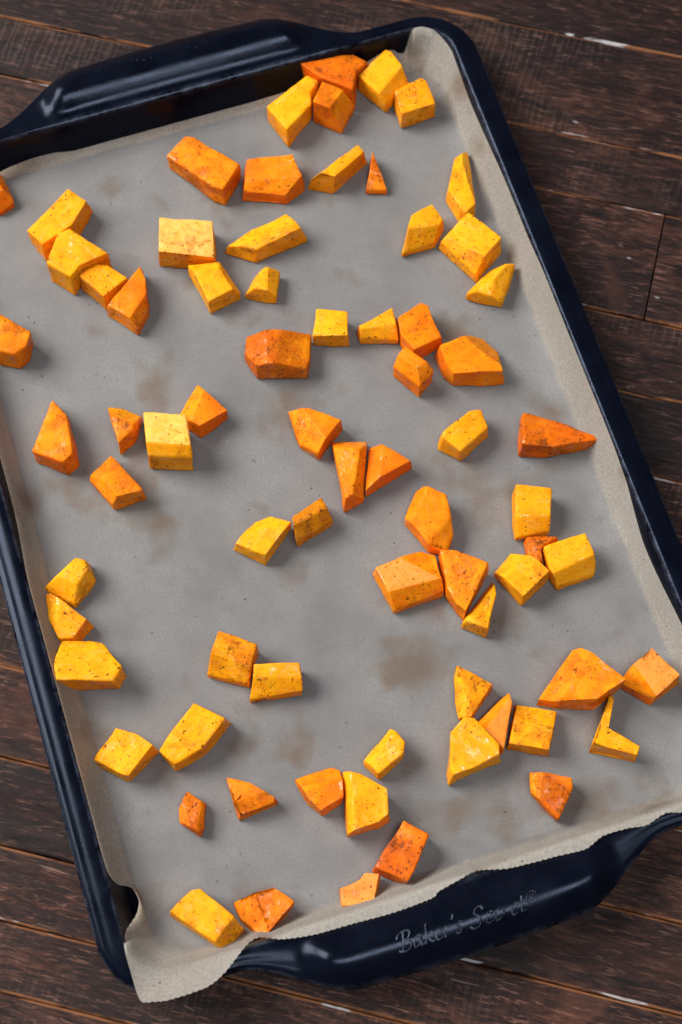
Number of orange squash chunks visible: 33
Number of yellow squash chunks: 40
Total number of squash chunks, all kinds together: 73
